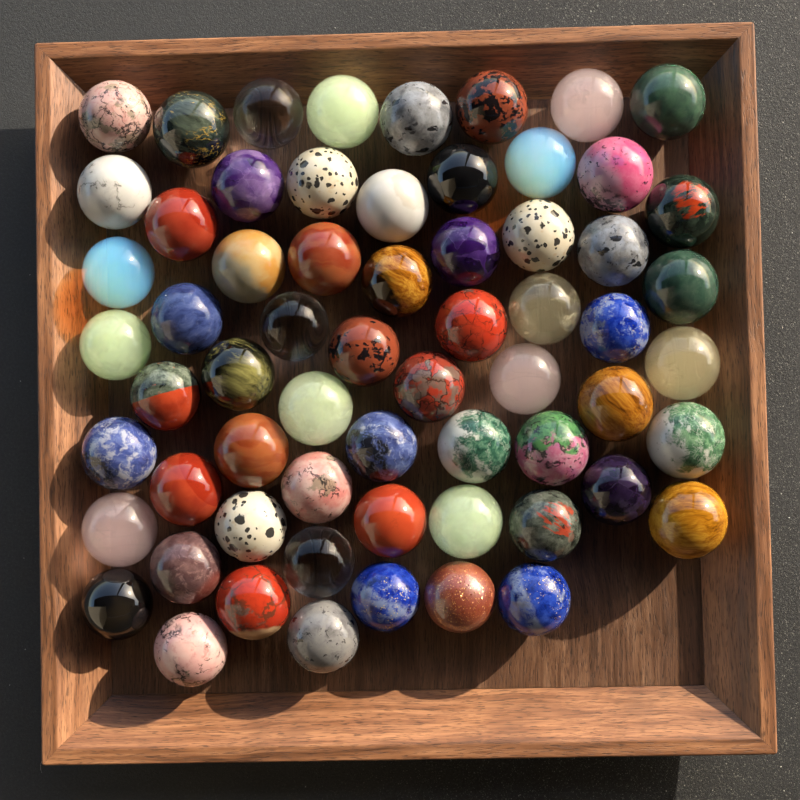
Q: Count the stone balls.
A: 63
